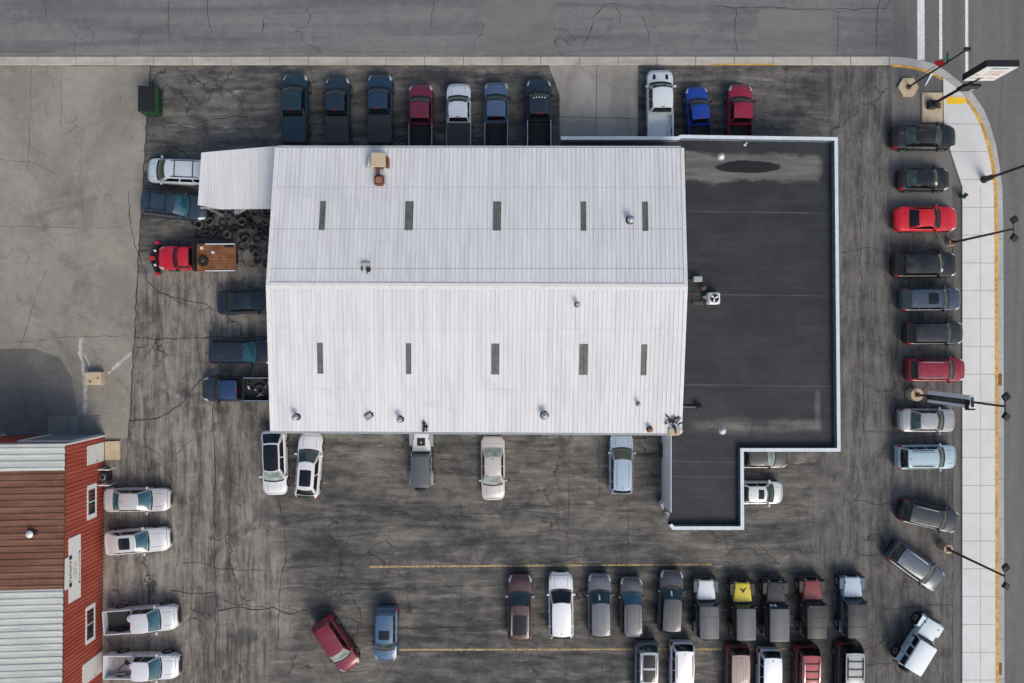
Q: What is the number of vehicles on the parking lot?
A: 57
